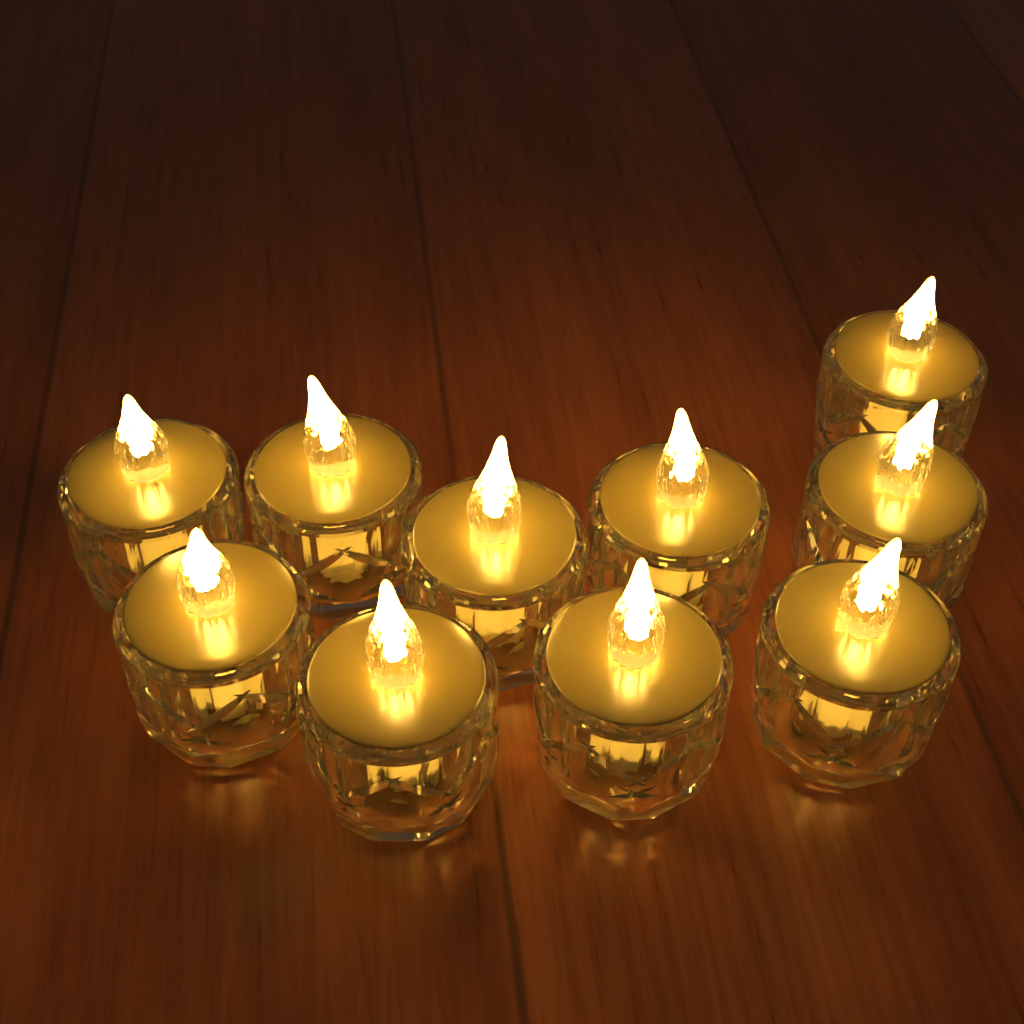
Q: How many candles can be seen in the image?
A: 10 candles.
